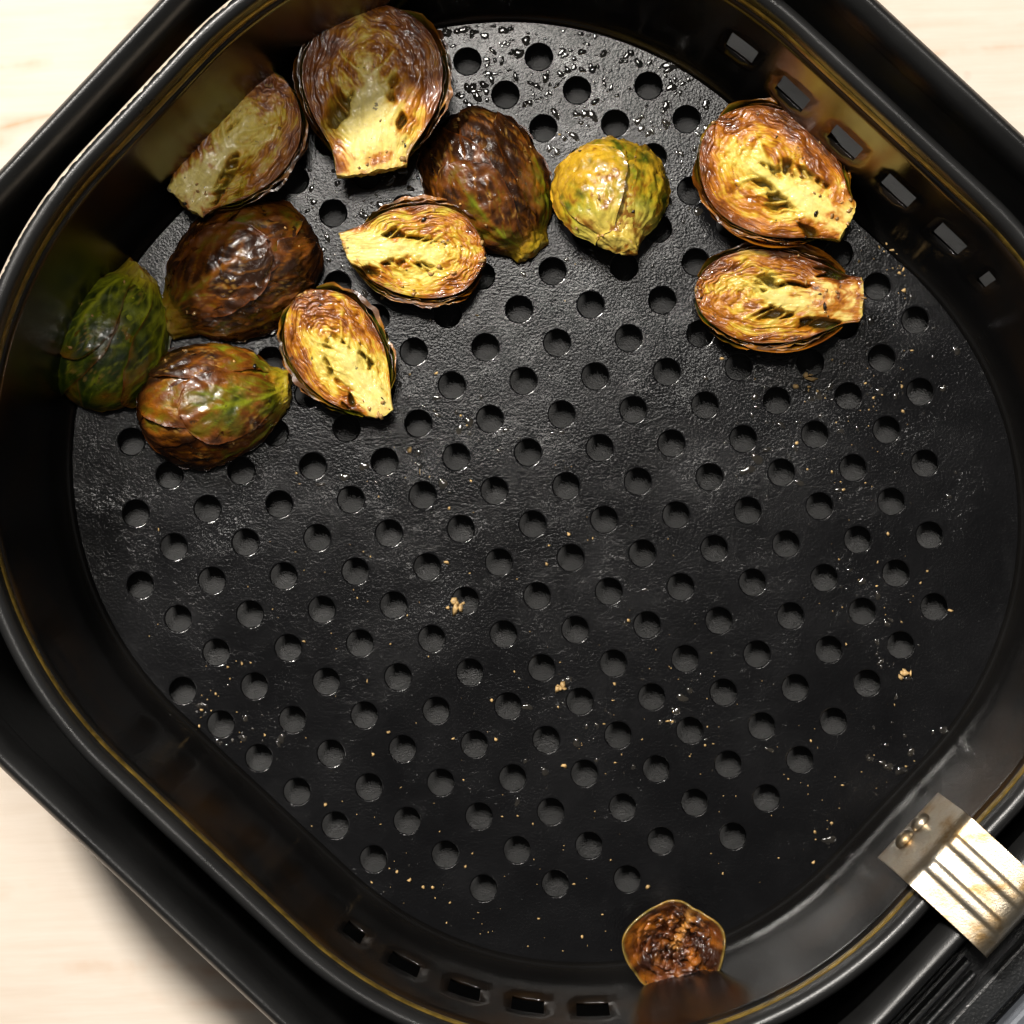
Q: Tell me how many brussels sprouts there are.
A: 11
